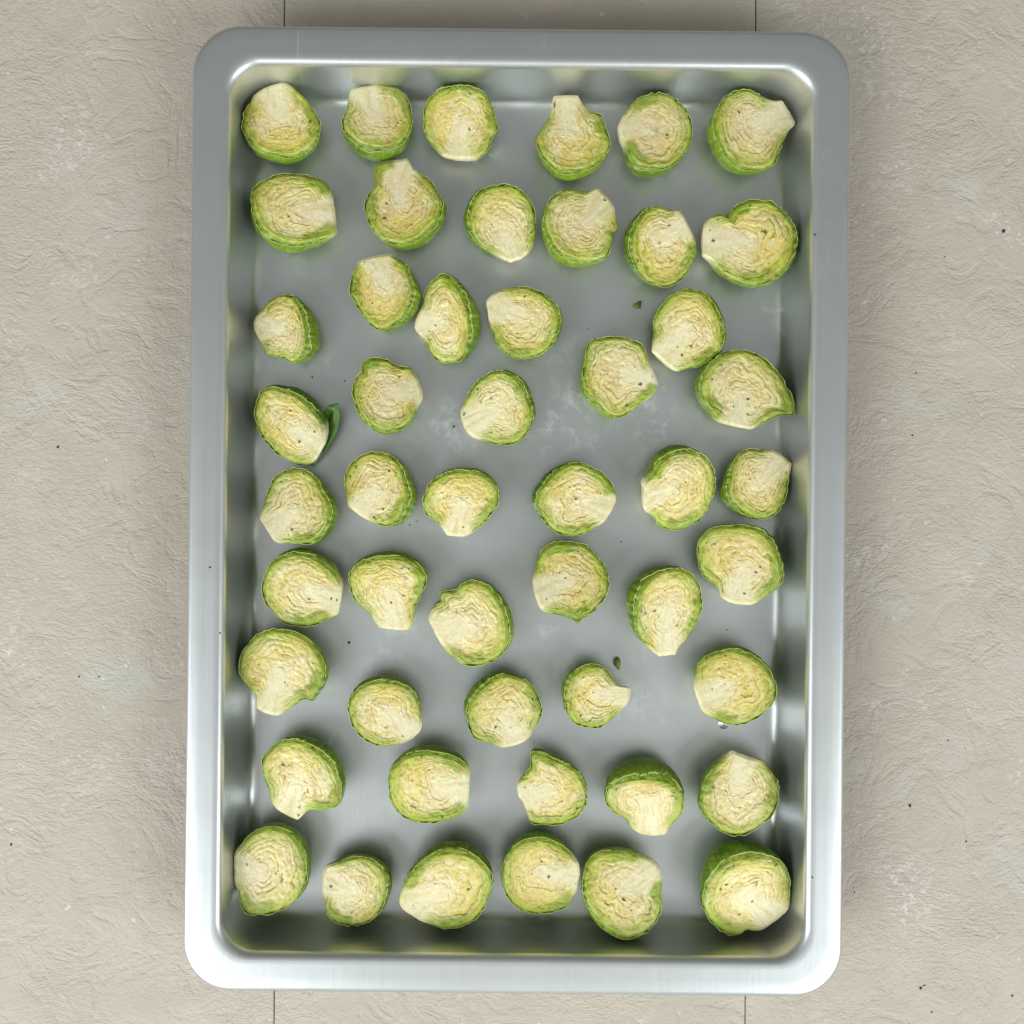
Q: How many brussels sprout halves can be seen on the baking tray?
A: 50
